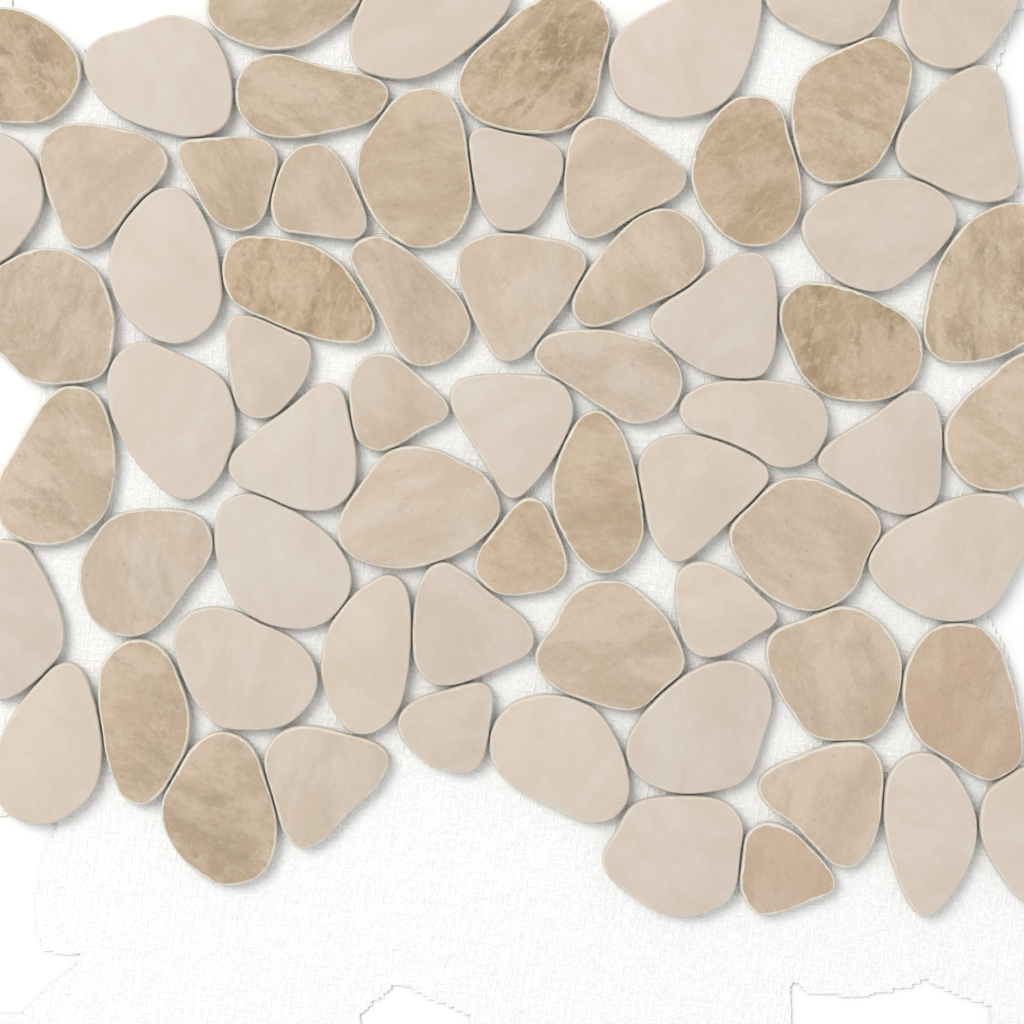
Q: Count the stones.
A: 67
